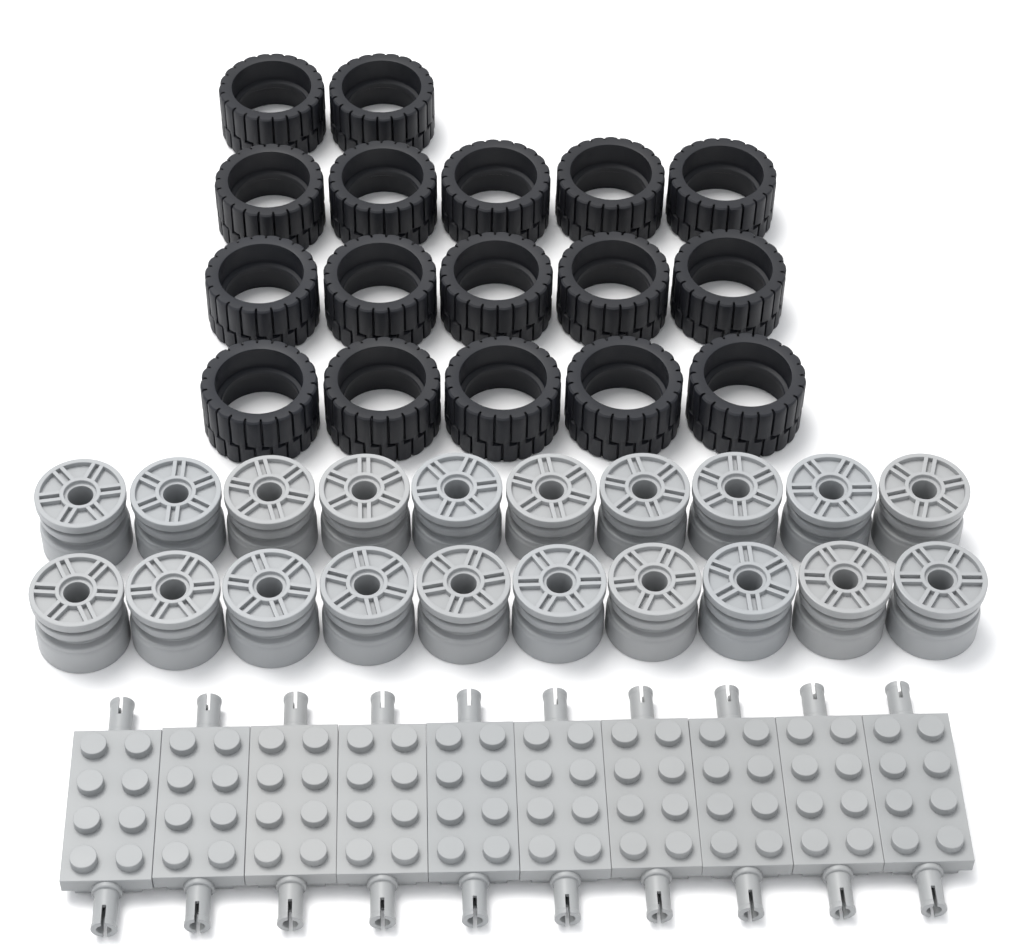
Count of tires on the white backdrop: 17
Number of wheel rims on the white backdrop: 20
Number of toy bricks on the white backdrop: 10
